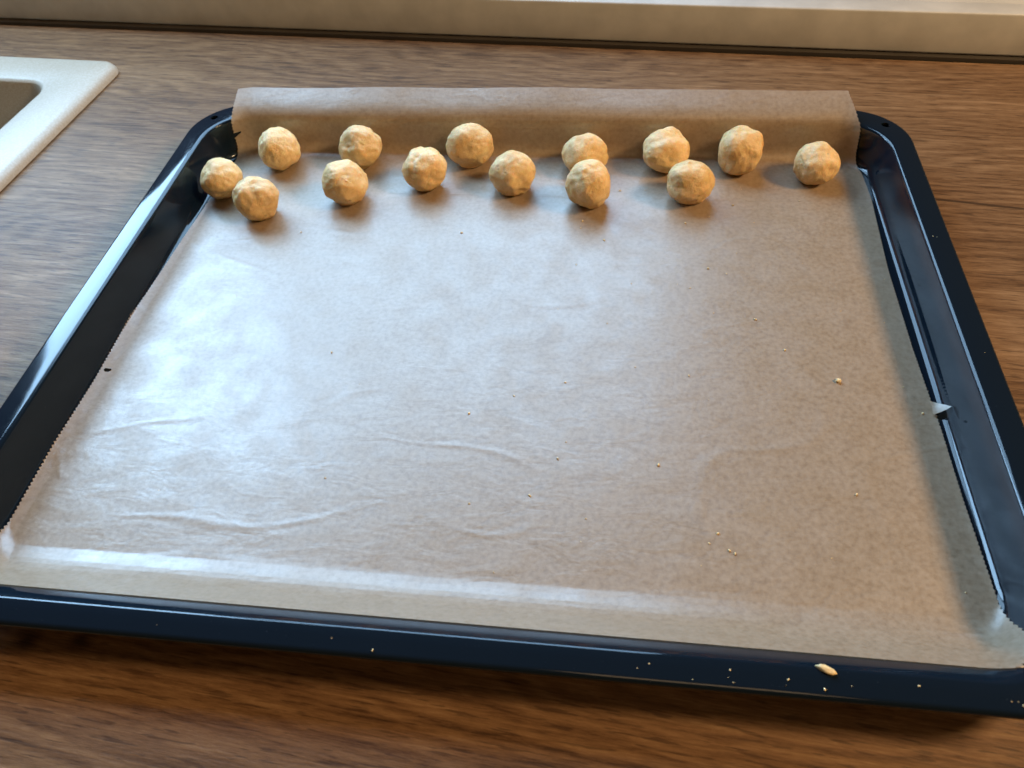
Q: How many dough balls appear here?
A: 14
